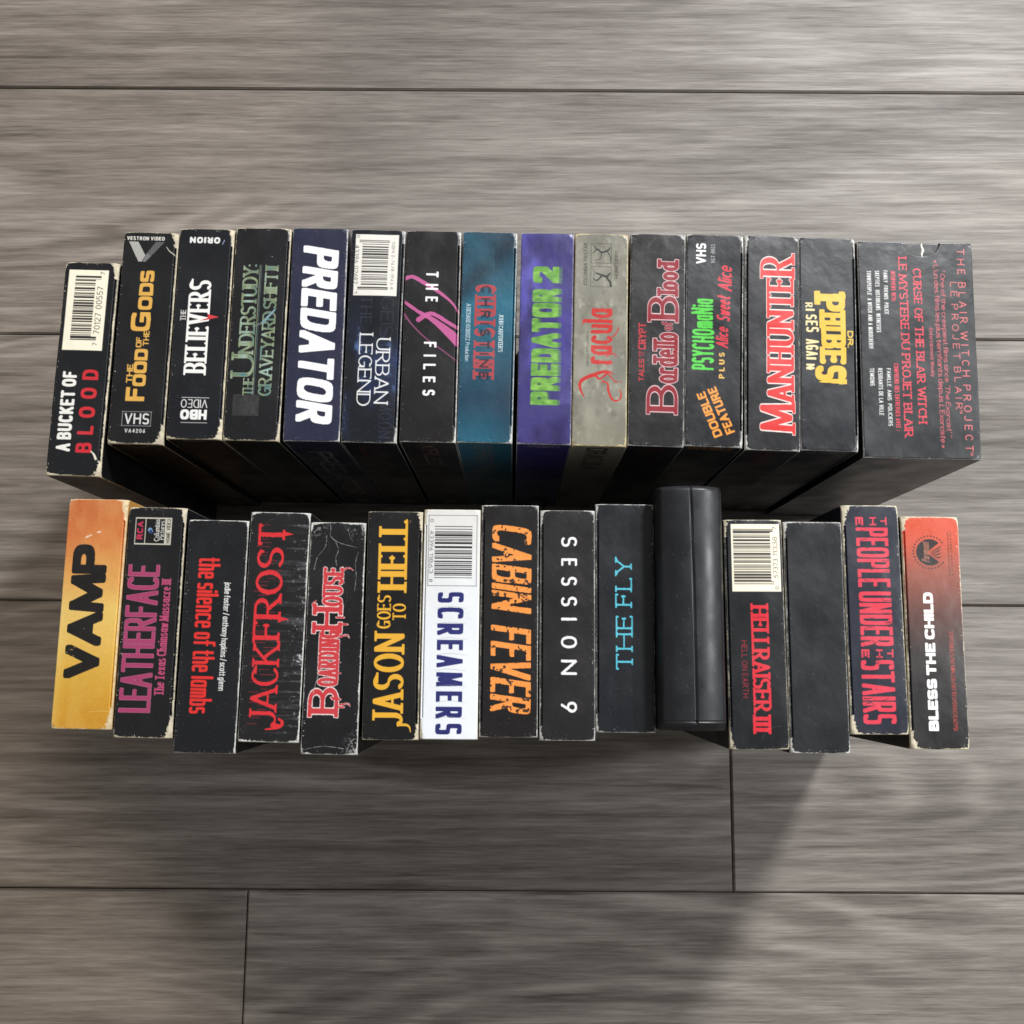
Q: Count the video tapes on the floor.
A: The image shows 30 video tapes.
